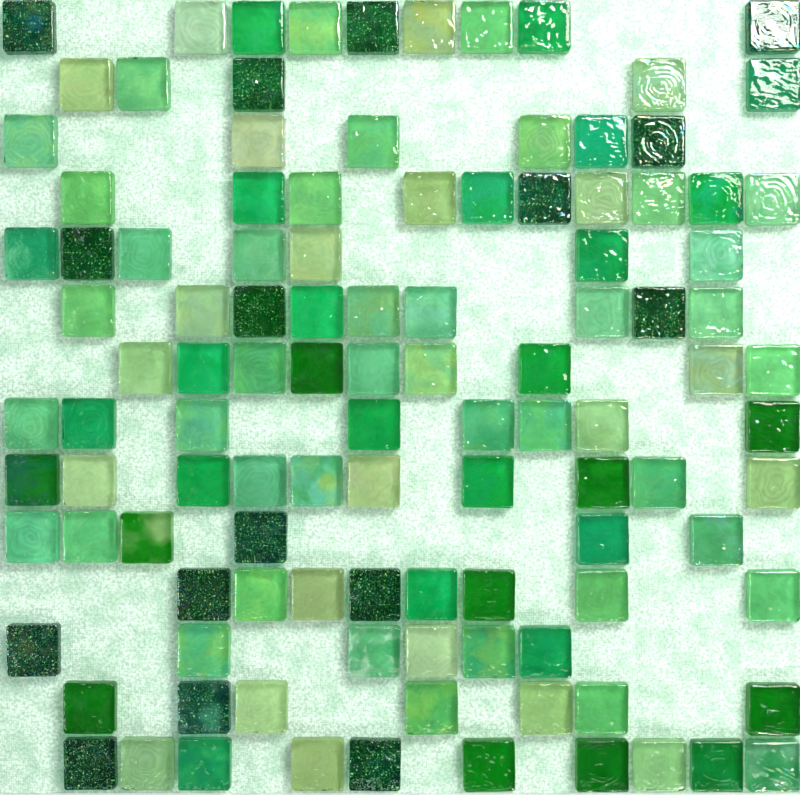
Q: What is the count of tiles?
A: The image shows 110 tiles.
